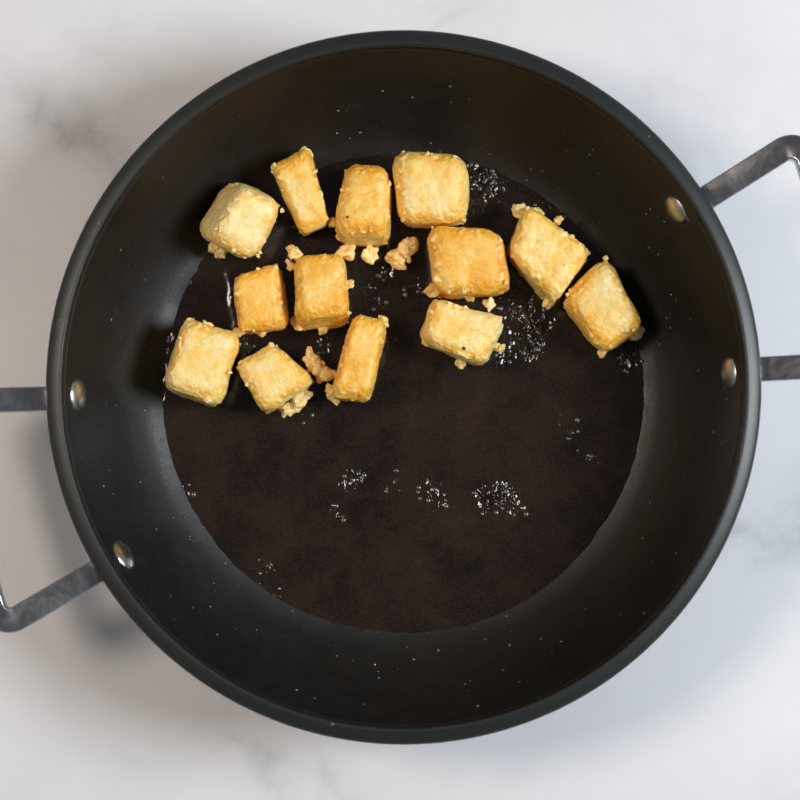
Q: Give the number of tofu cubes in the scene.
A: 13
